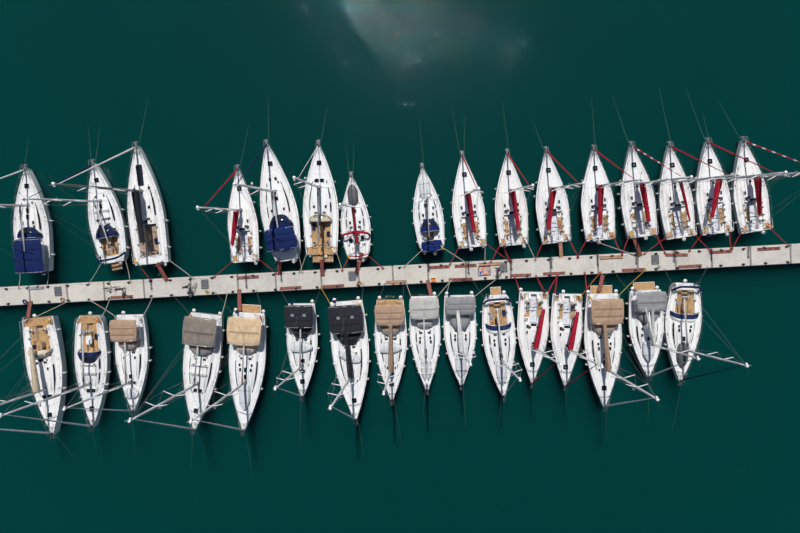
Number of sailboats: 32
